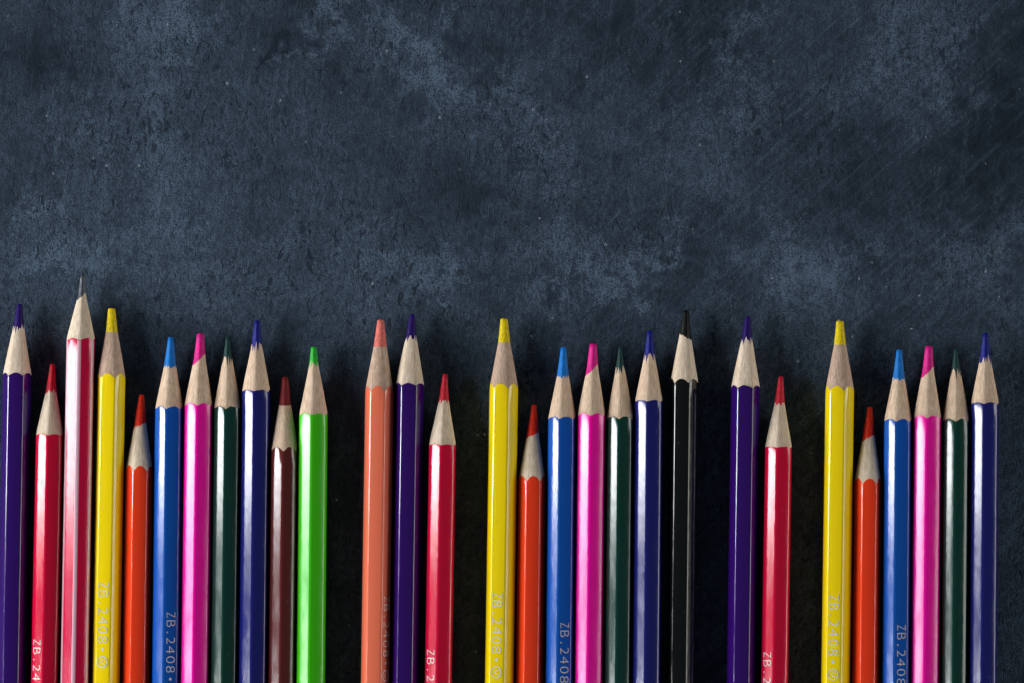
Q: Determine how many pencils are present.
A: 29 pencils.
